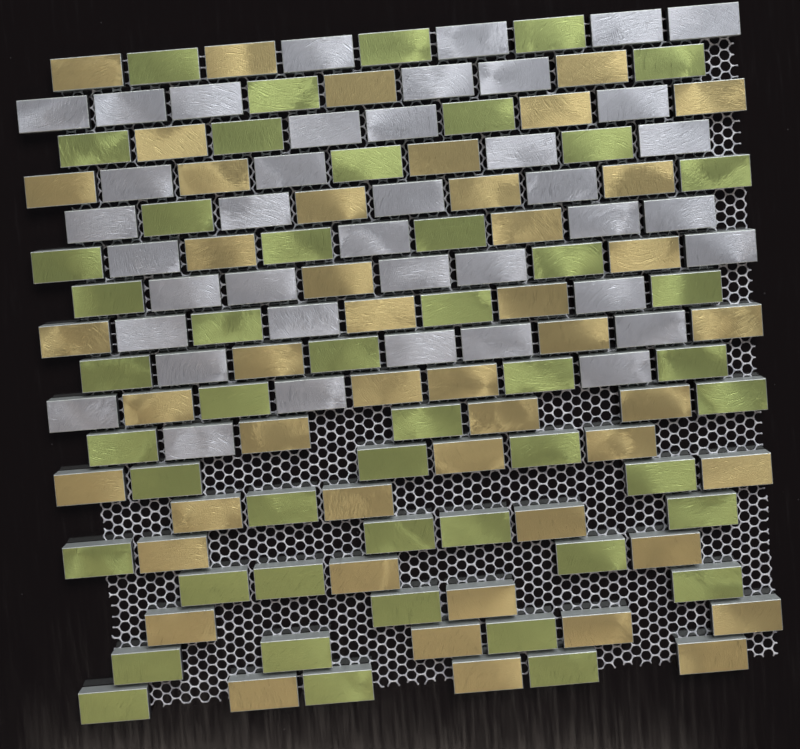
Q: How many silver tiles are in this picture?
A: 40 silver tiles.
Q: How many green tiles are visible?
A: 48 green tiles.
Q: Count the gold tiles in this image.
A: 47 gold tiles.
